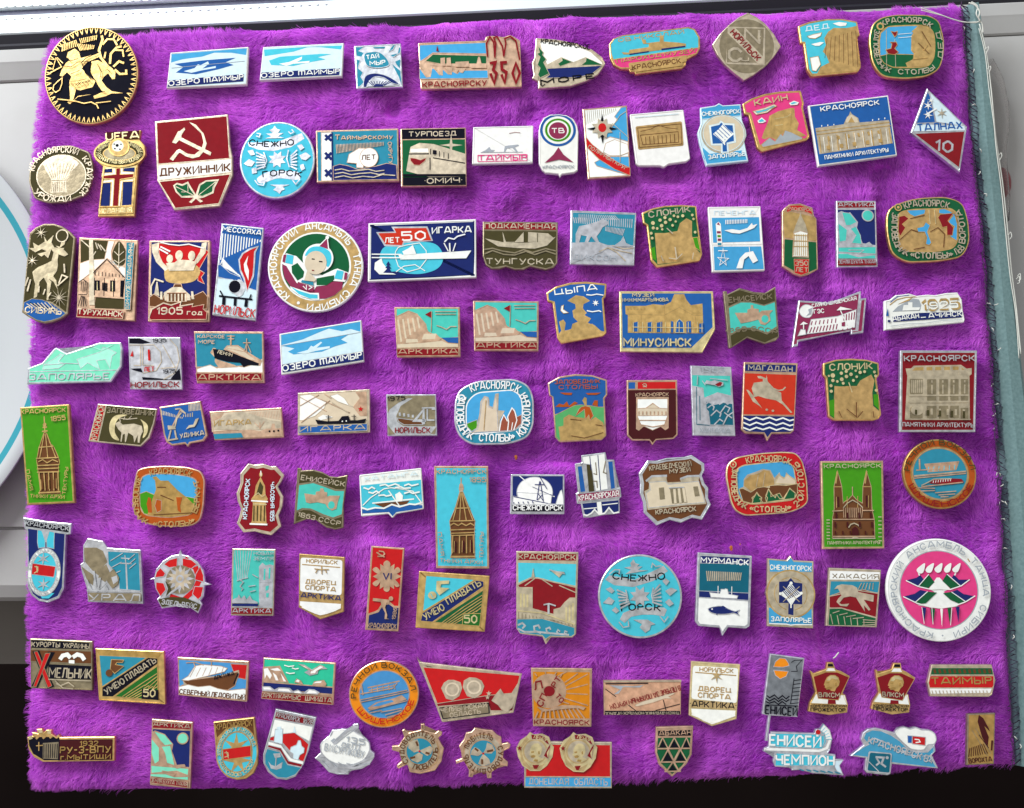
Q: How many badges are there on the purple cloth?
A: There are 110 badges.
